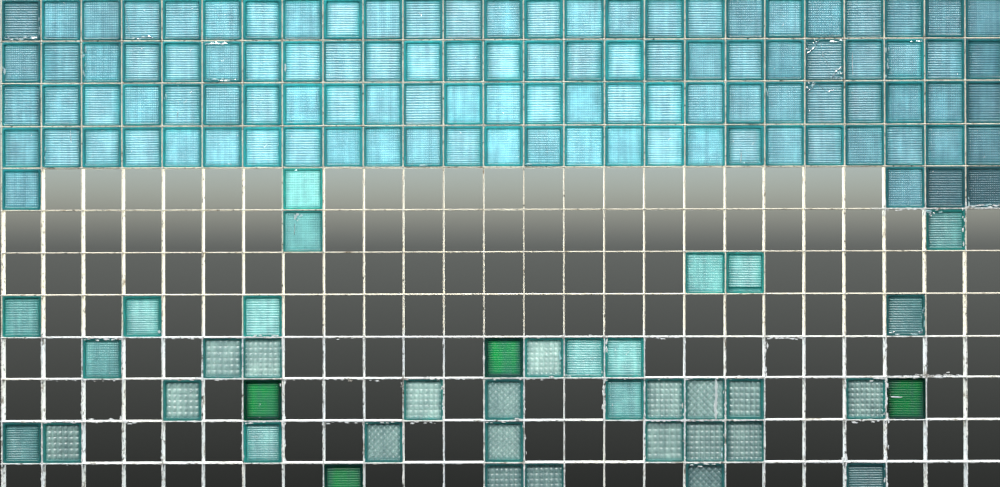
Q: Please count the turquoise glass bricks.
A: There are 16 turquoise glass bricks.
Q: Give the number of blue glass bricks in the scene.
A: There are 104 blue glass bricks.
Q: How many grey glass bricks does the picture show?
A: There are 19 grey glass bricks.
